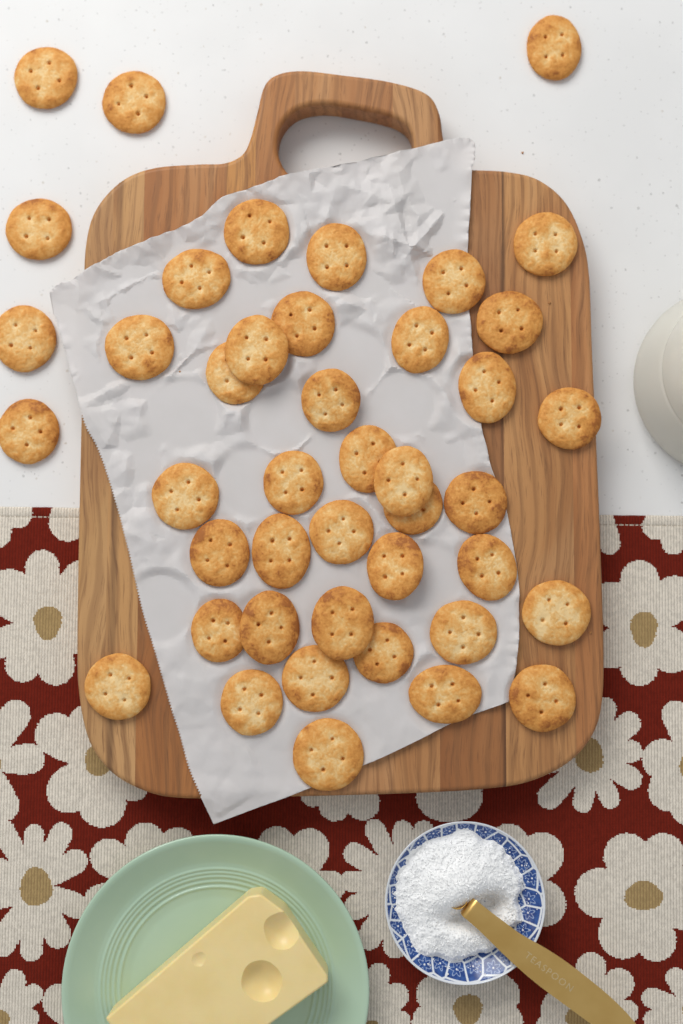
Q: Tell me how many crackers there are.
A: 43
